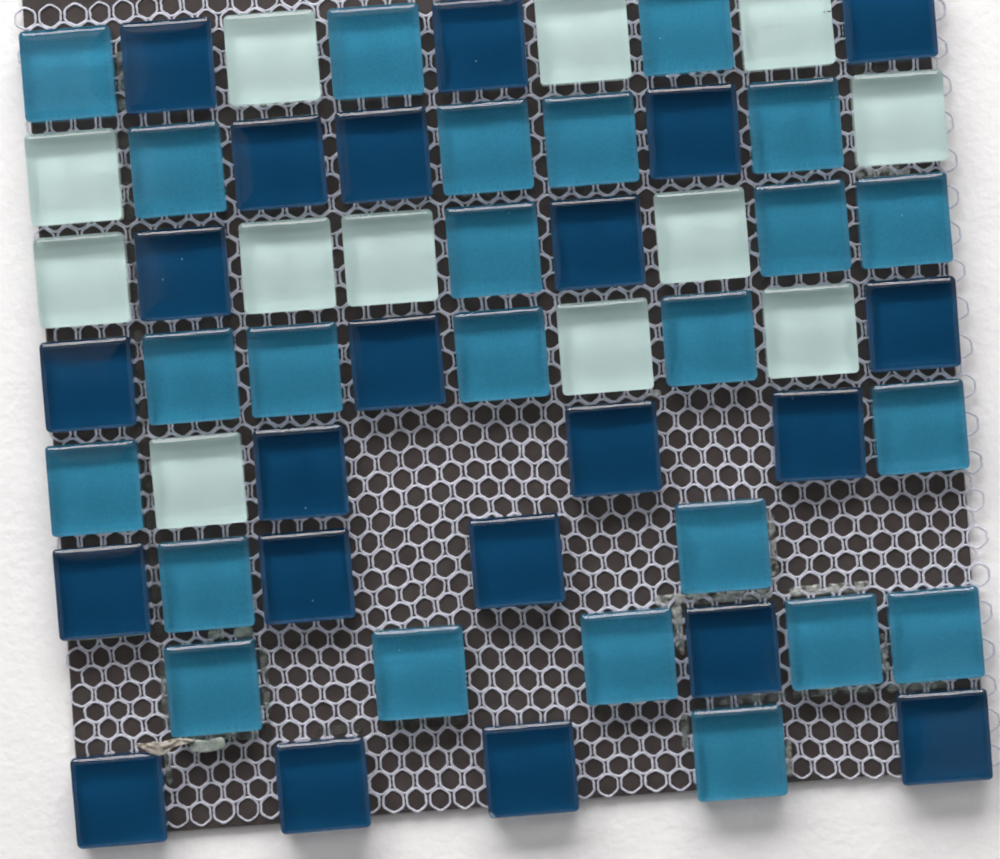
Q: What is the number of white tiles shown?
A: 12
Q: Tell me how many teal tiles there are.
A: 24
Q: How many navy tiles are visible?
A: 22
